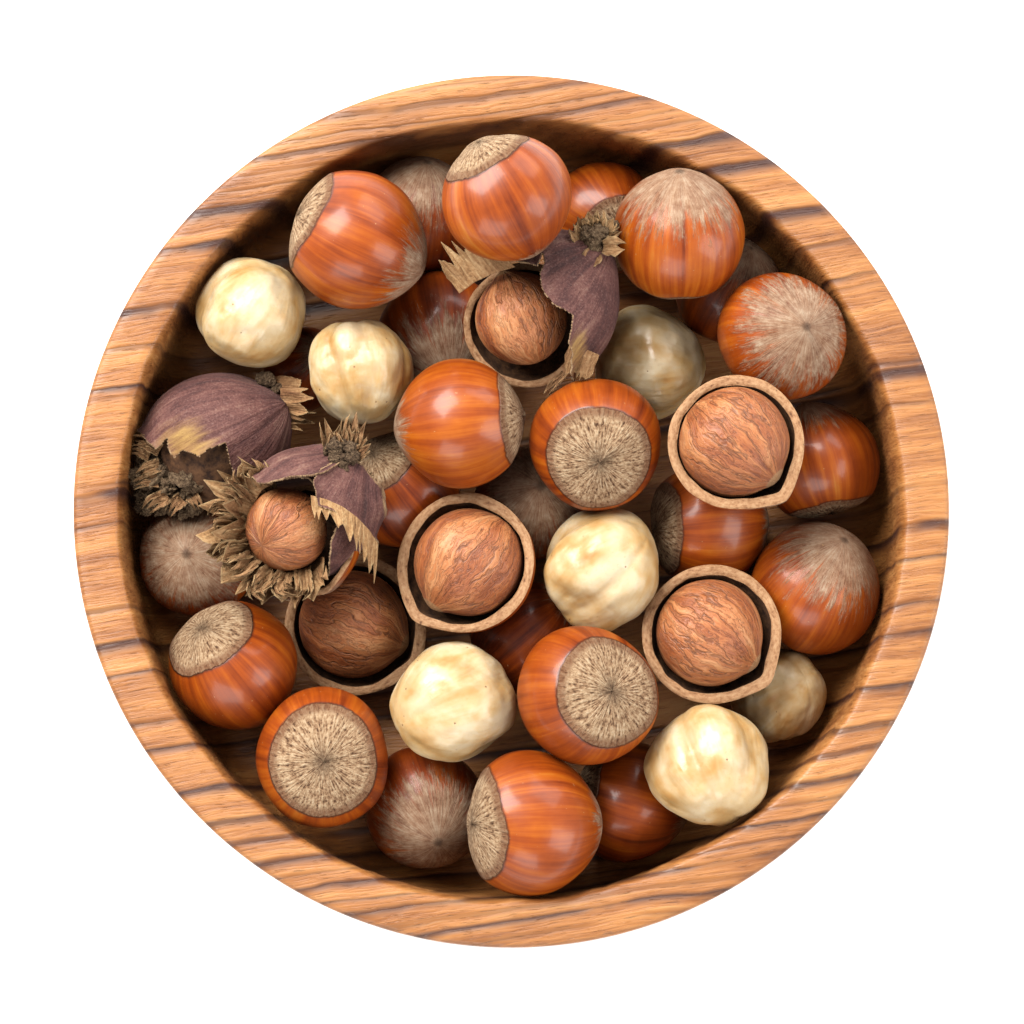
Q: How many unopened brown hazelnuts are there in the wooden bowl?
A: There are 24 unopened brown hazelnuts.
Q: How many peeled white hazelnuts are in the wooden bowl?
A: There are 7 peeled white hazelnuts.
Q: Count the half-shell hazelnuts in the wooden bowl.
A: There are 4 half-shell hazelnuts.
